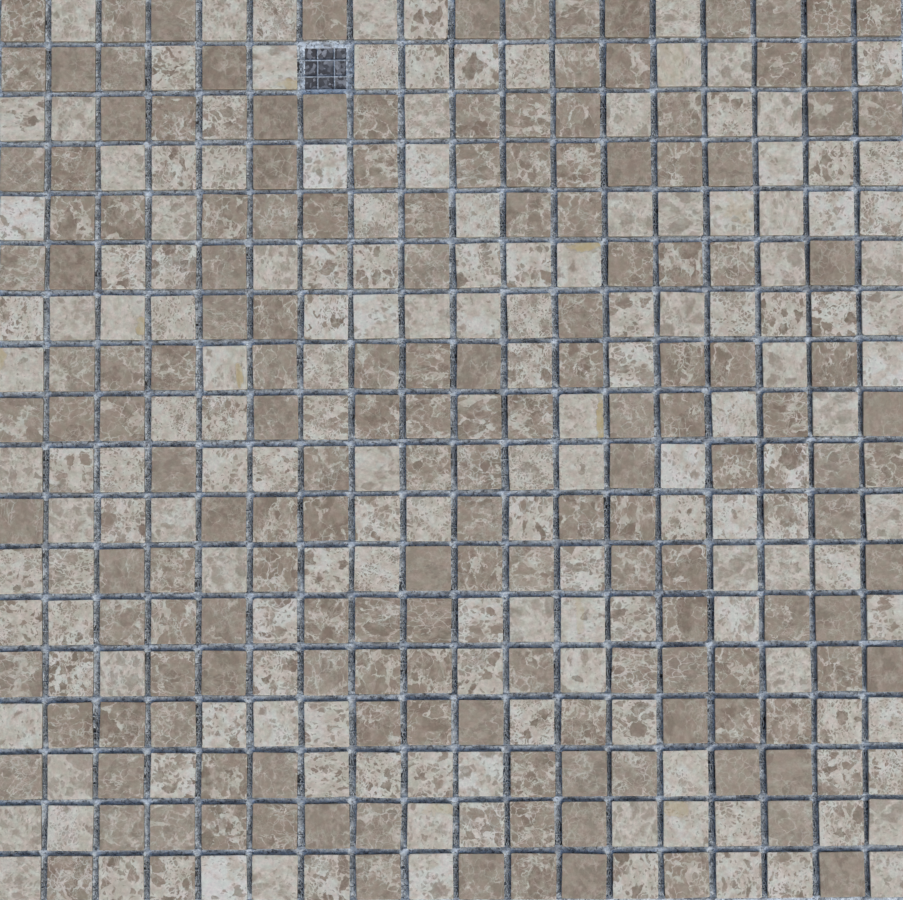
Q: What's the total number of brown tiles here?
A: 164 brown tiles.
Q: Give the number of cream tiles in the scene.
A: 159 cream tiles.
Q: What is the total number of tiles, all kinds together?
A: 323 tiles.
